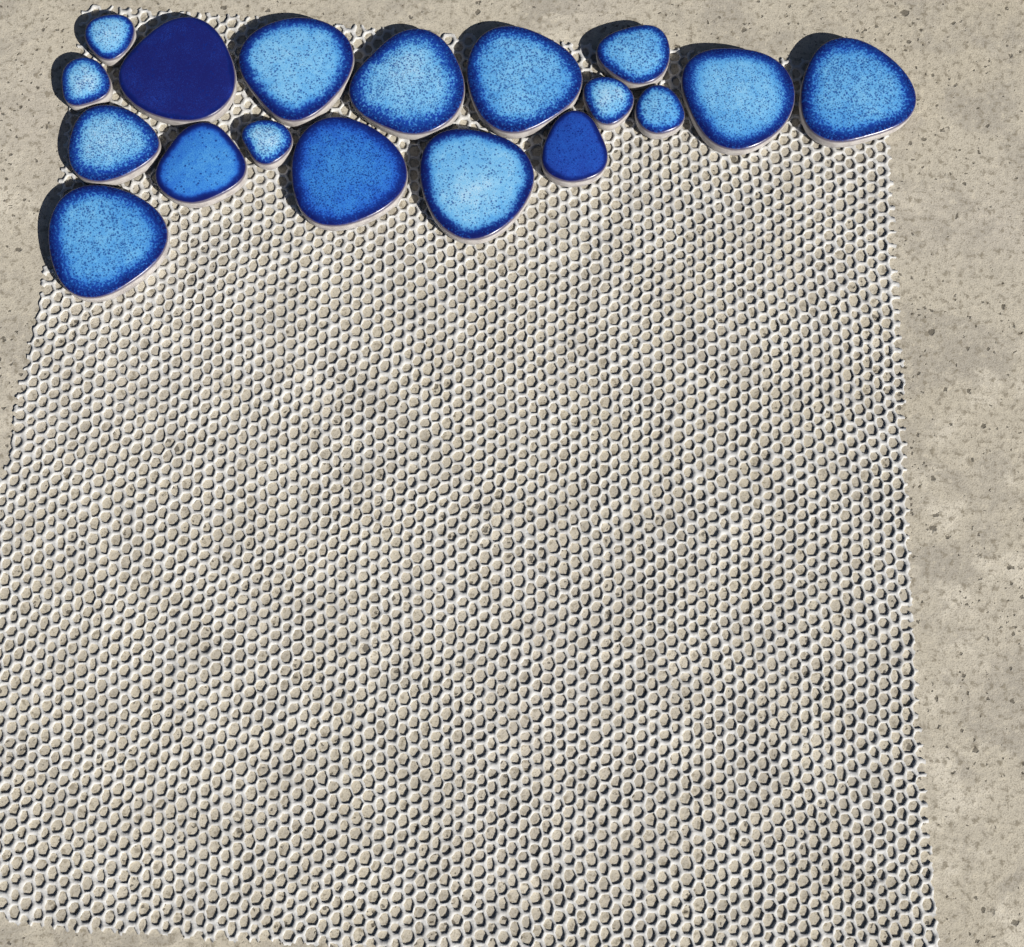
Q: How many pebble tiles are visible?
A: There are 18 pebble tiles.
